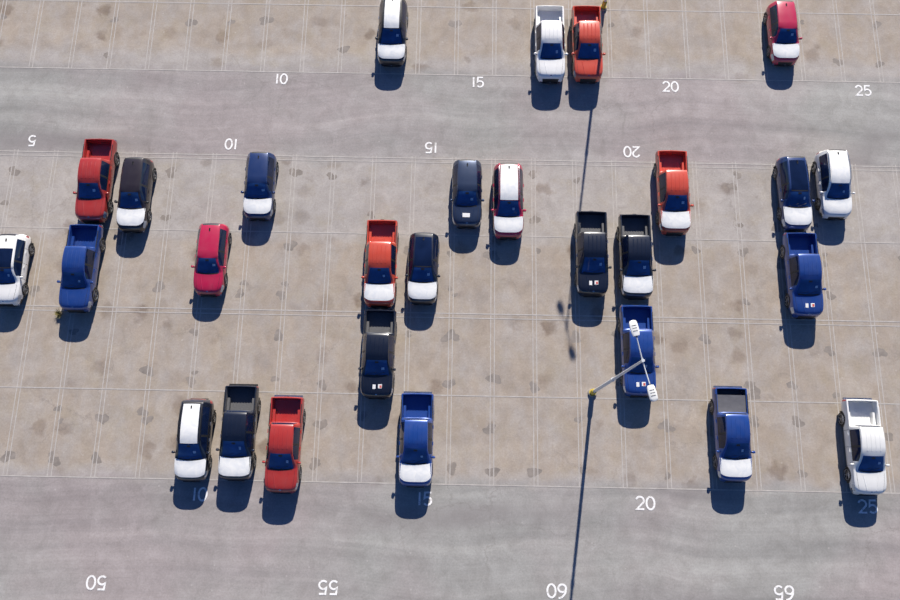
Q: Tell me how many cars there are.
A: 12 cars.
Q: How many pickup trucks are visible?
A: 16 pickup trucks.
